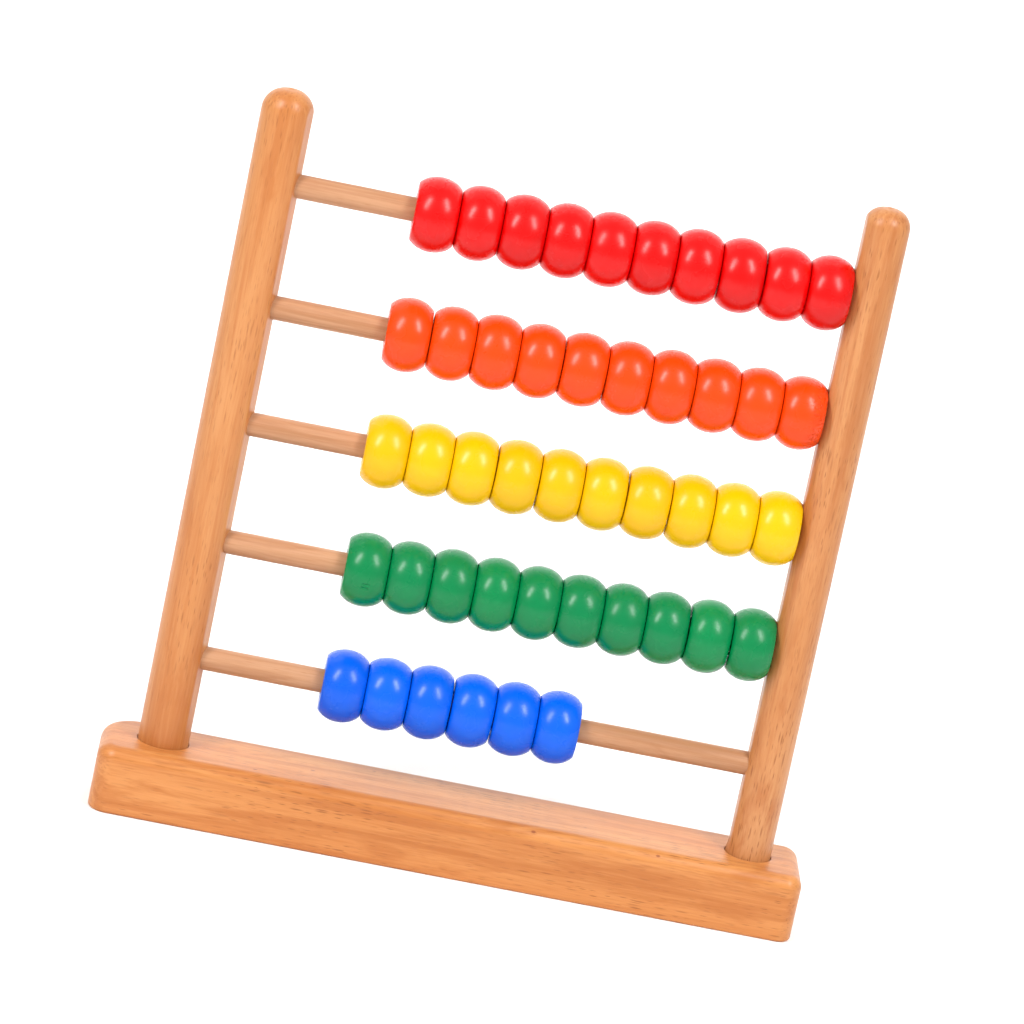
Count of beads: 46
